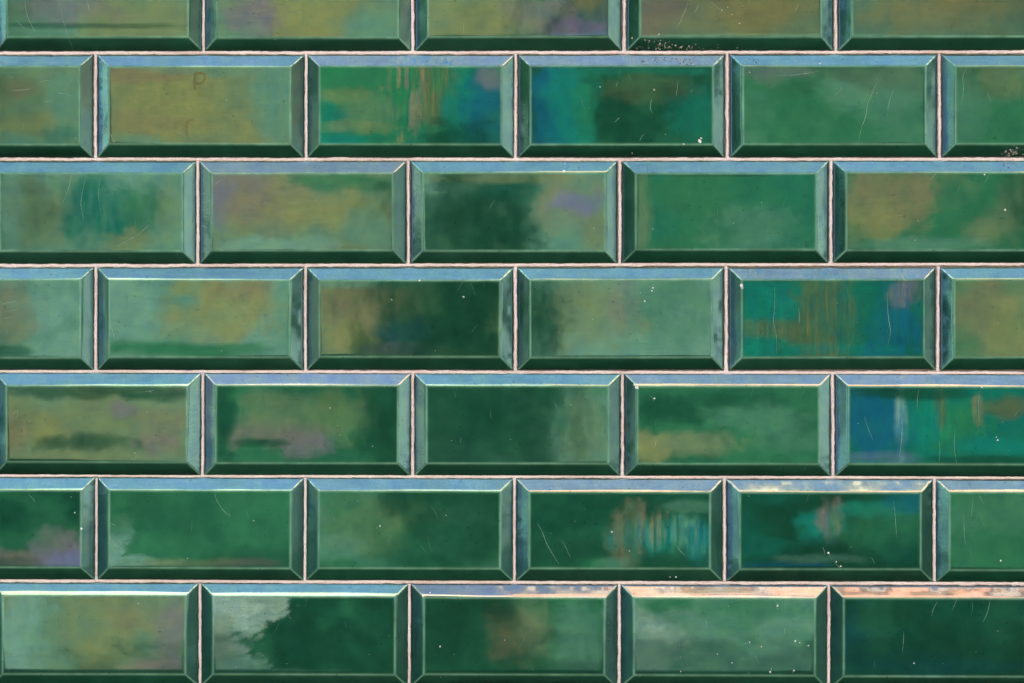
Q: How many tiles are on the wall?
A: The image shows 38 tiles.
